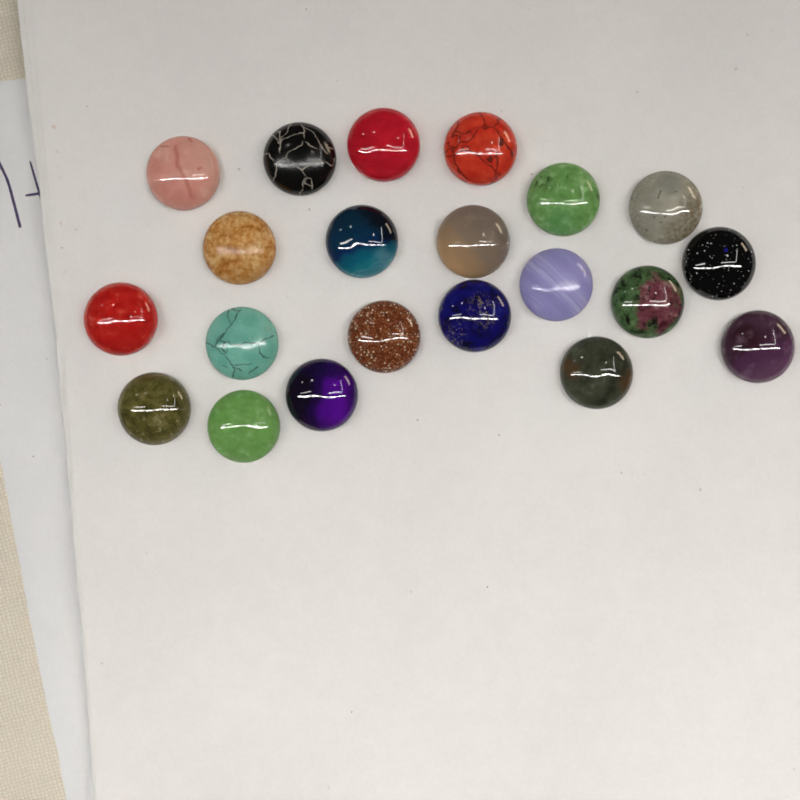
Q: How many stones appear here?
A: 21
